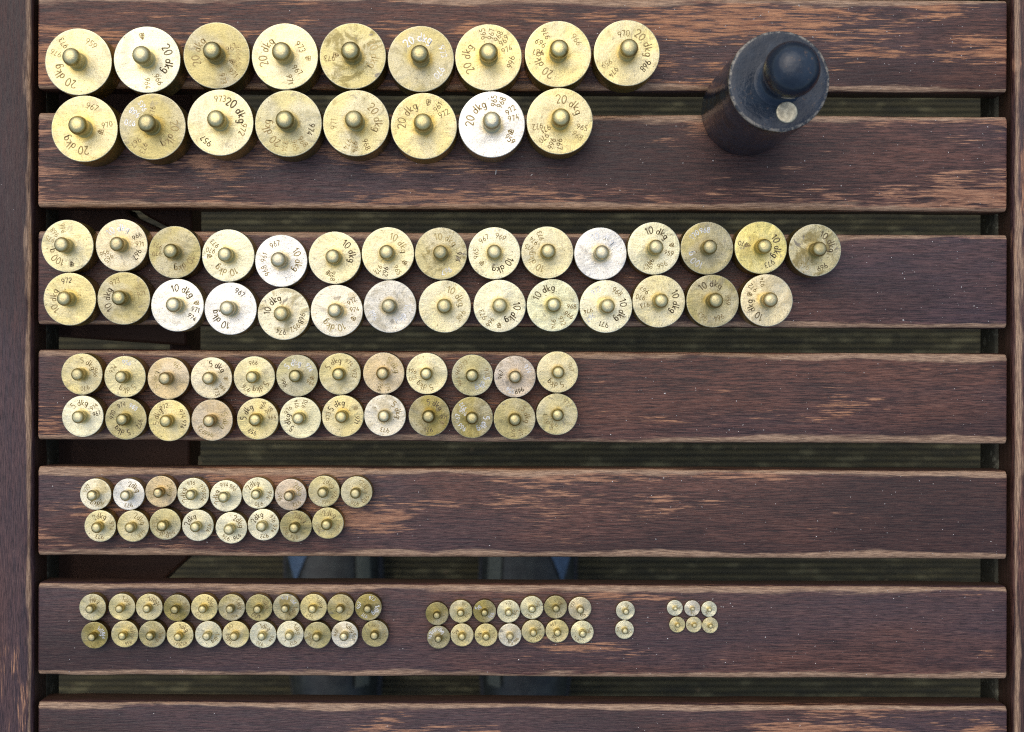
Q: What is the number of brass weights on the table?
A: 131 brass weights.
